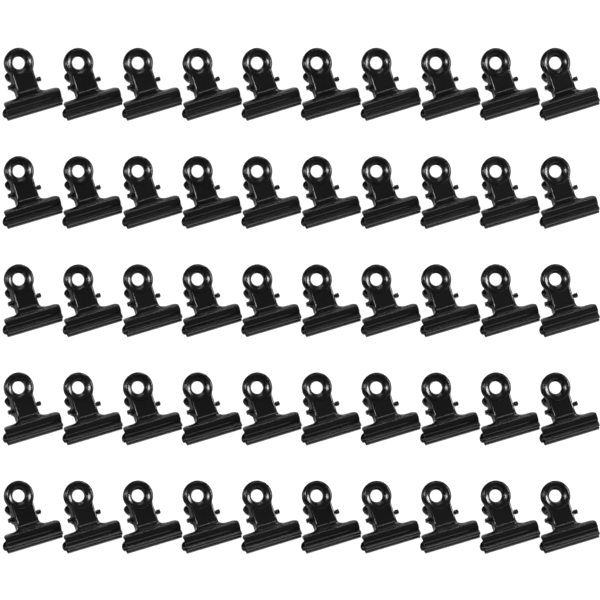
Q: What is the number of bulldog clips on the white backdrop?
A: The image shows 50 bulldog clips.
